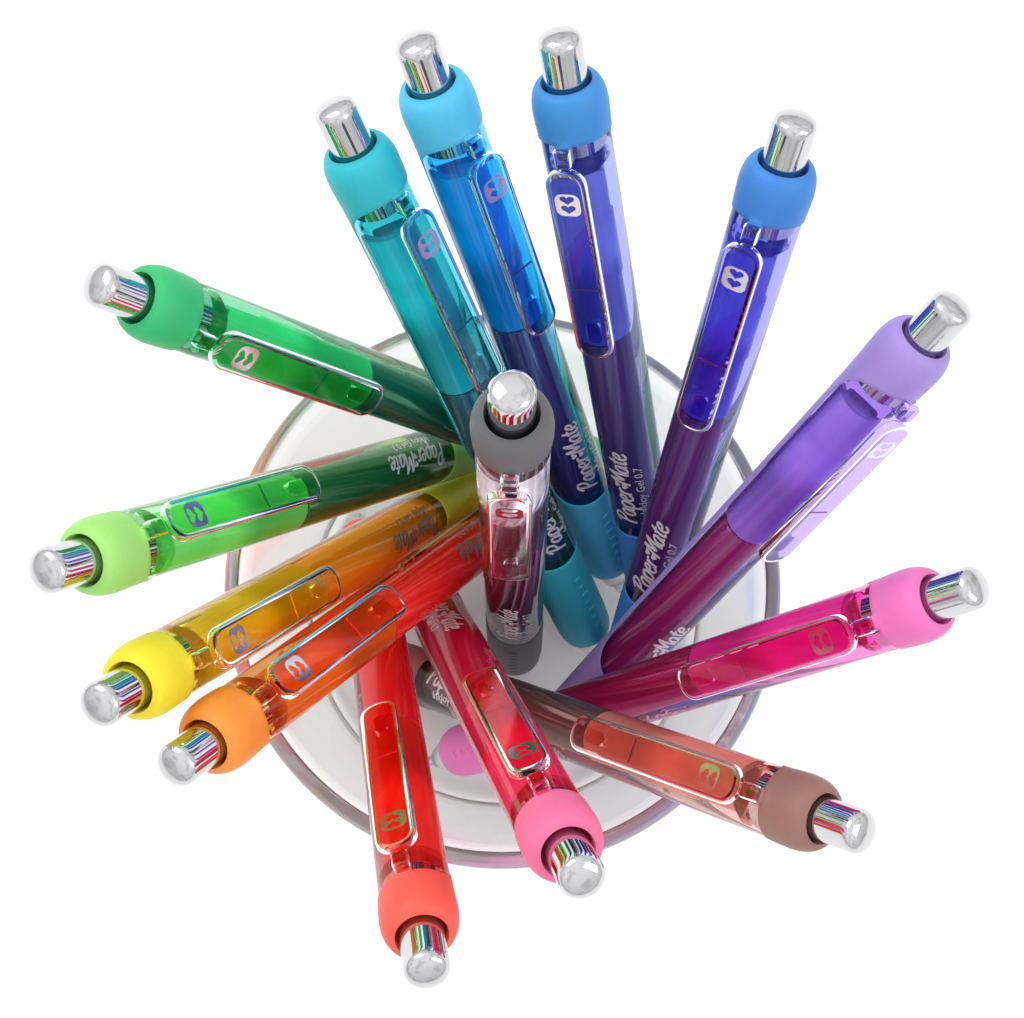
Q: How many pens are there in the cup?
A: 14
